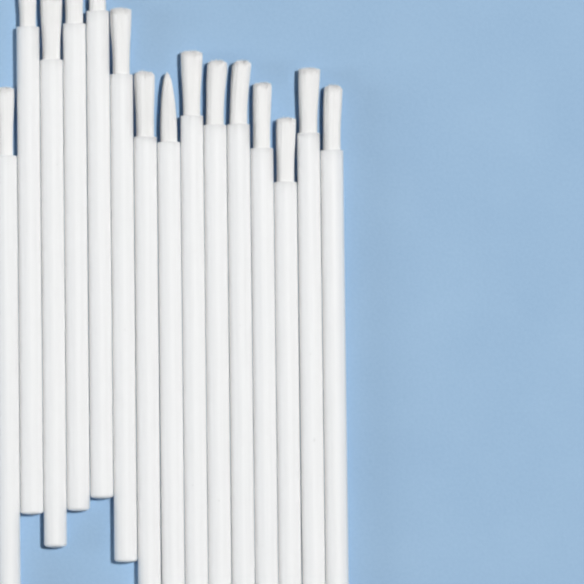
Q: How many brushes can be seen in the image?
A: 15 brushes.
